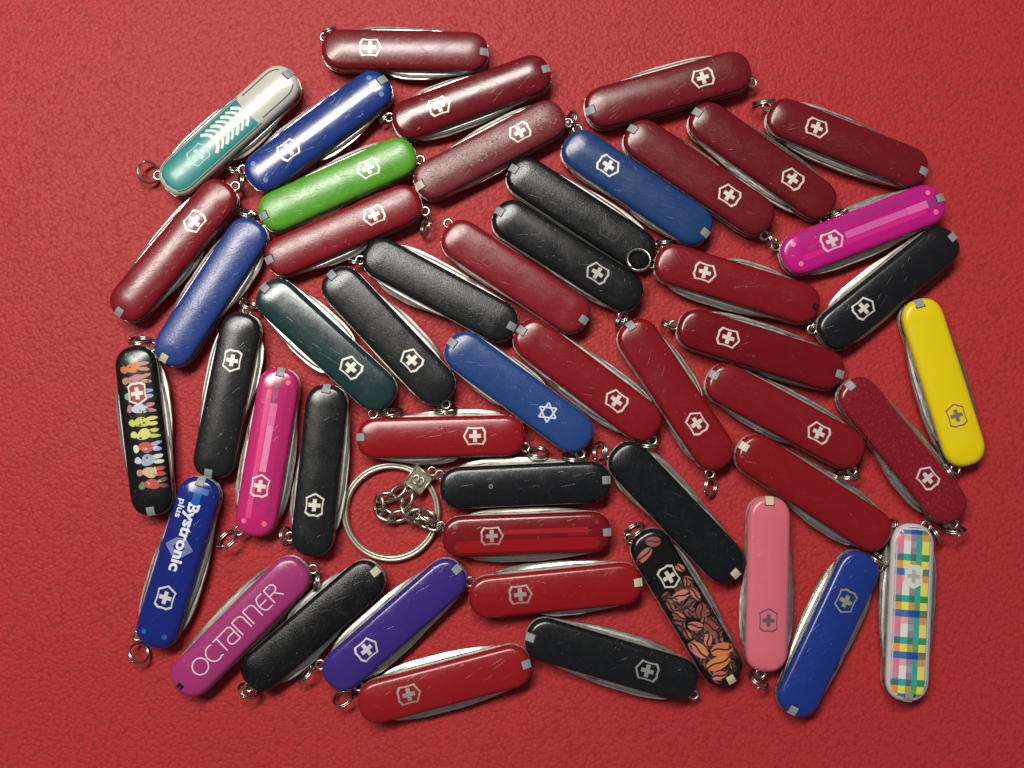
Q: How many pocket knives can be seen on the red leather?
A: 50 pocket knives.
